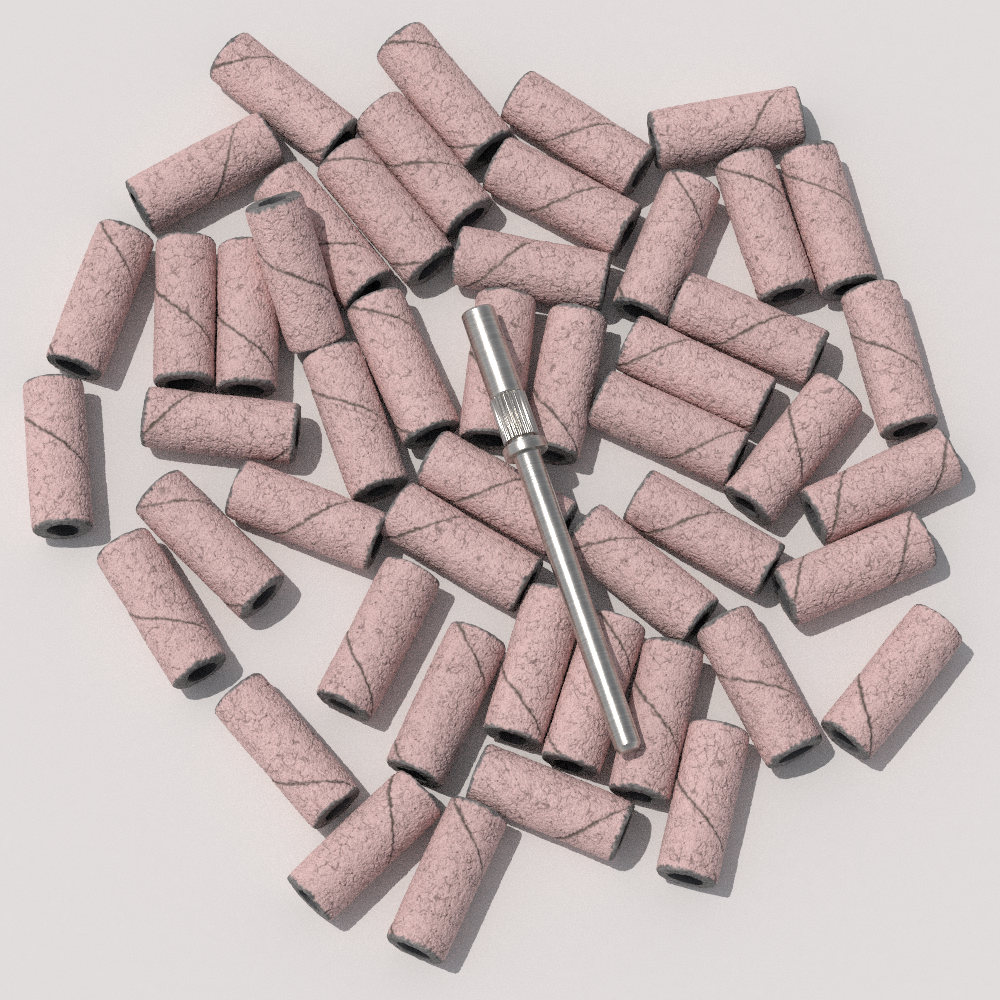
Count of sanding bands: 49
